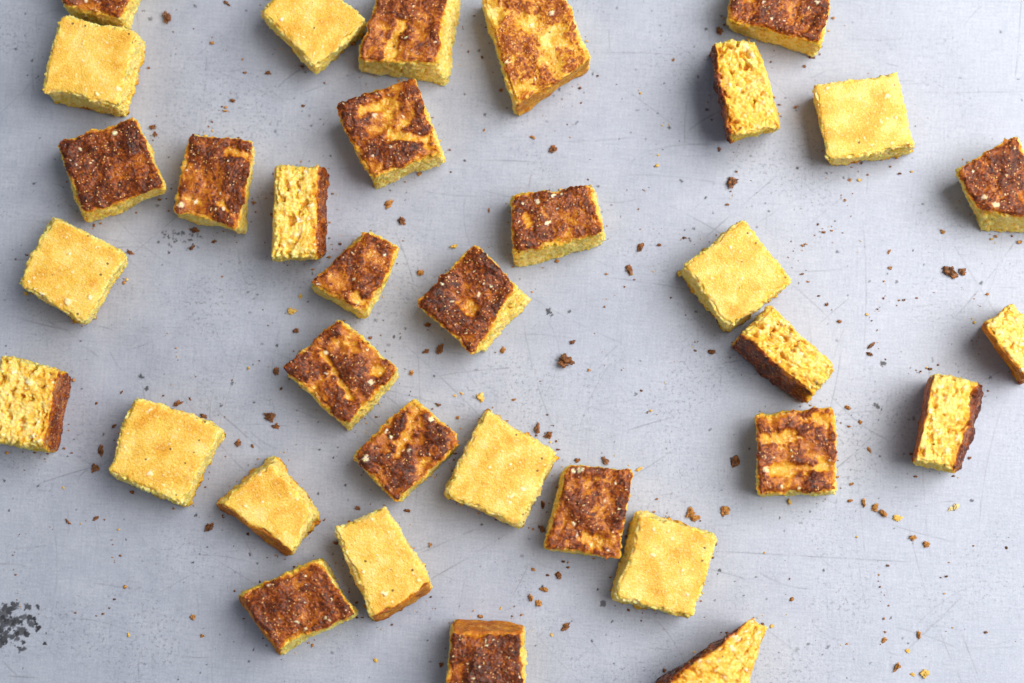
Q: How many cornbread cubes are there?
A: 34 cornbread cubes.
